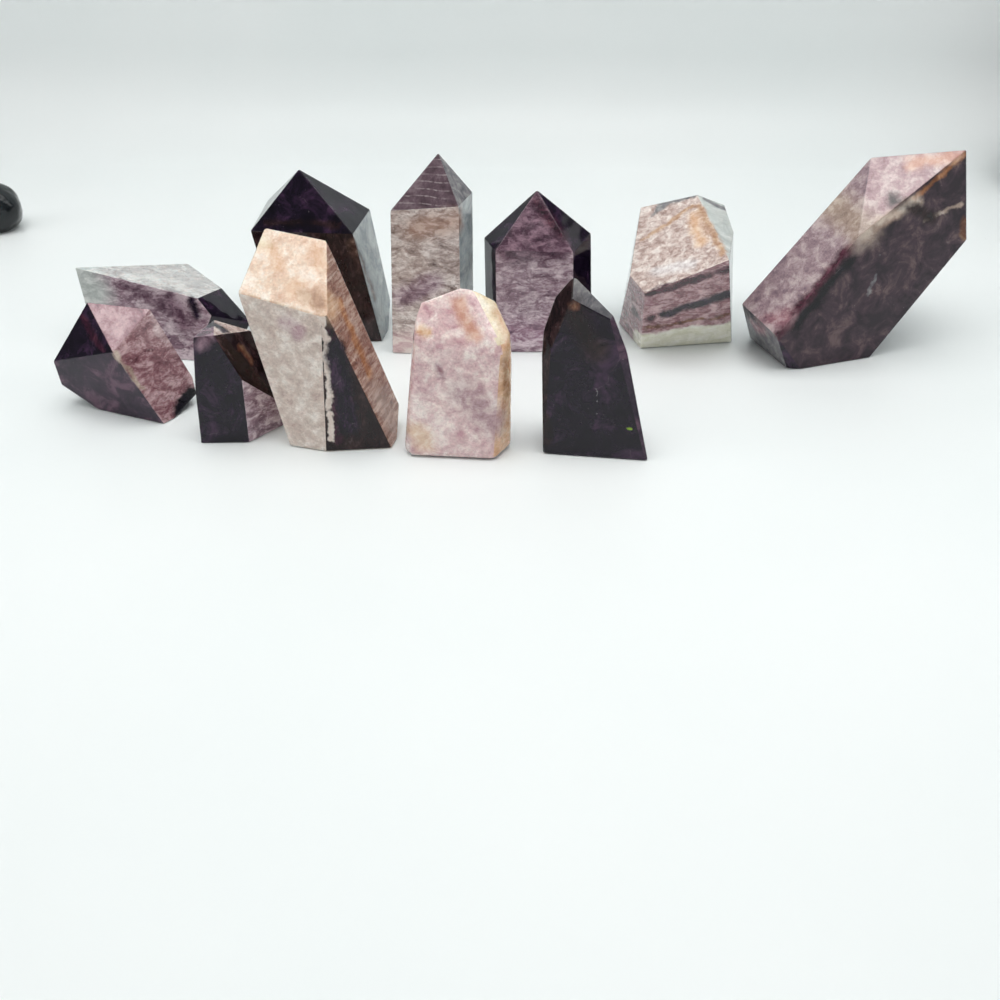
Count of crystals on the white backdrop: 11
